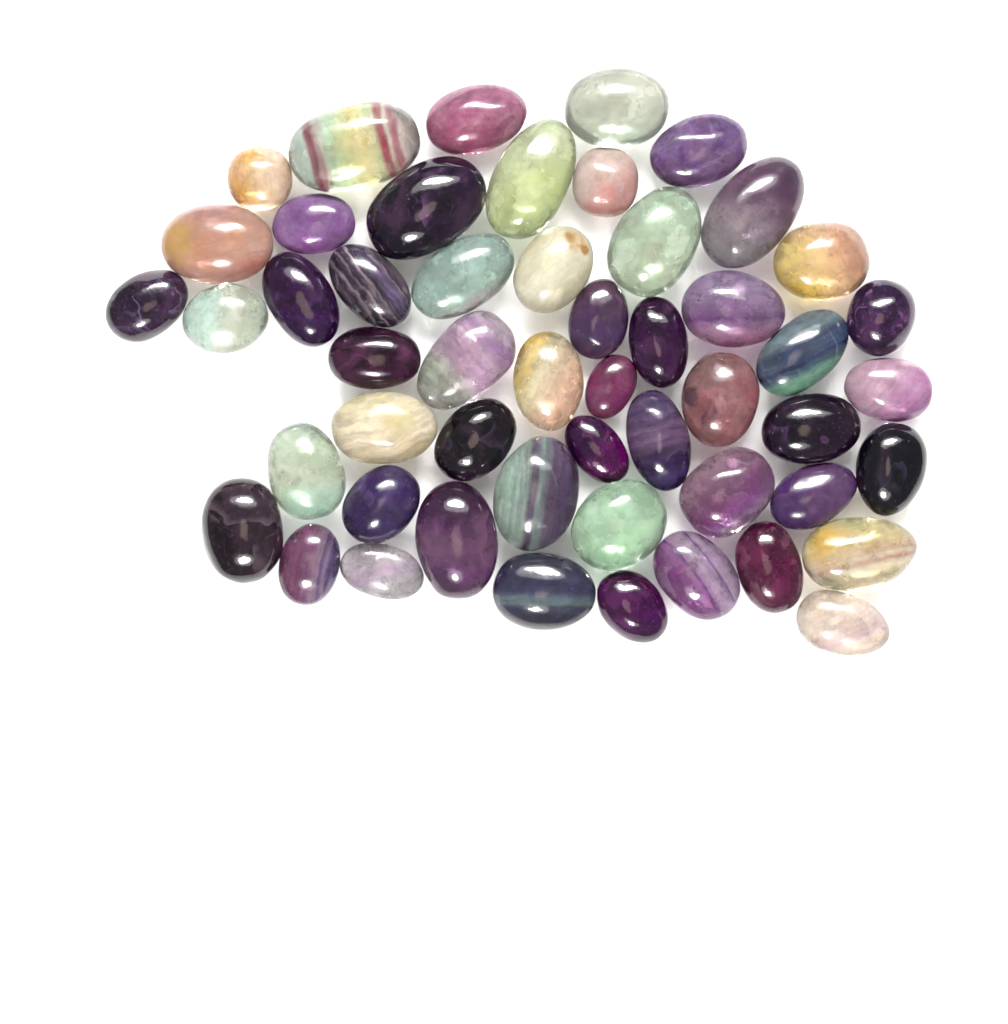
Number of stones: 52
